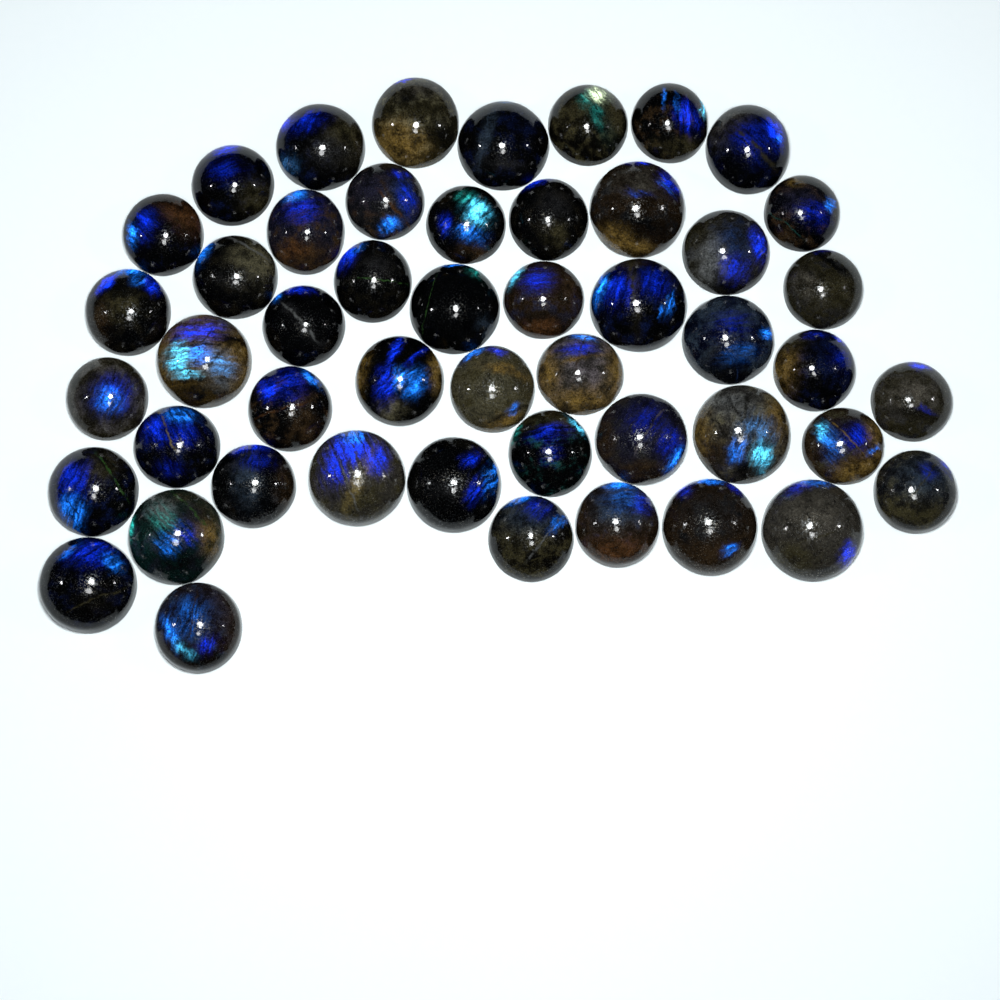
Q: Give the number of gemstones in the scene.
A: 49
